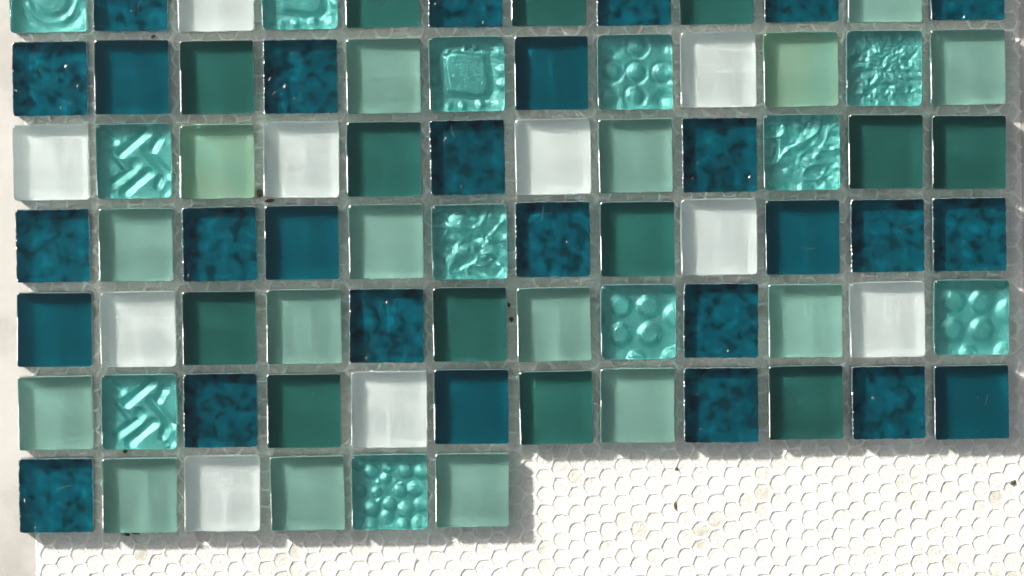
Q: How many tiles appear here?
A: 78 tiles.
